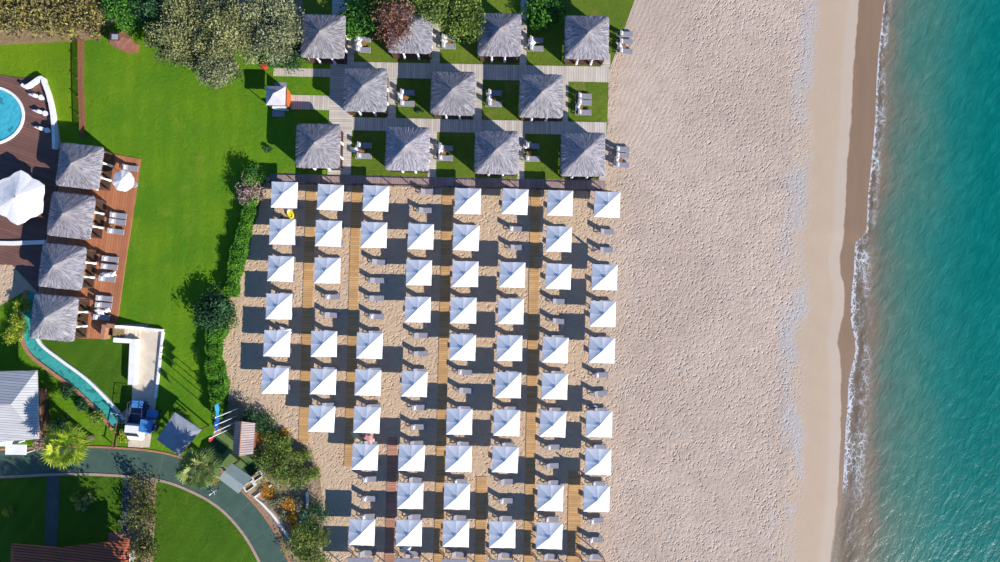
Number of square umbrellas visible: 58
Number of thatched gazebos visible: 15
